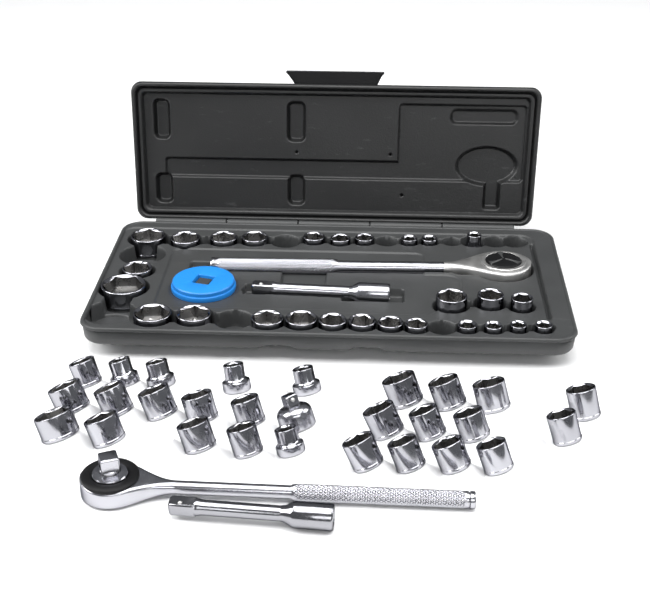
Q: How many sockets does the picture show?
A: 54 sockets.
